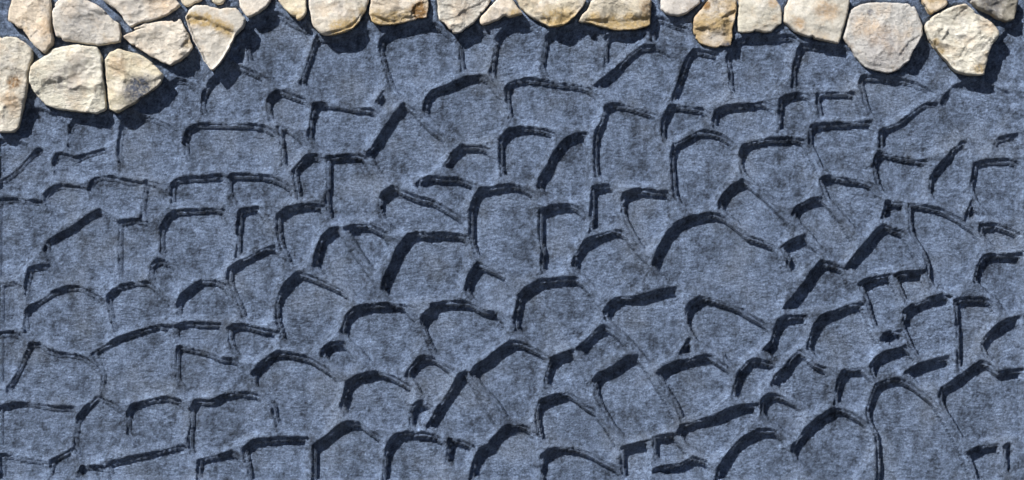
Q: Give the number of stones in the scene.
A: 26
